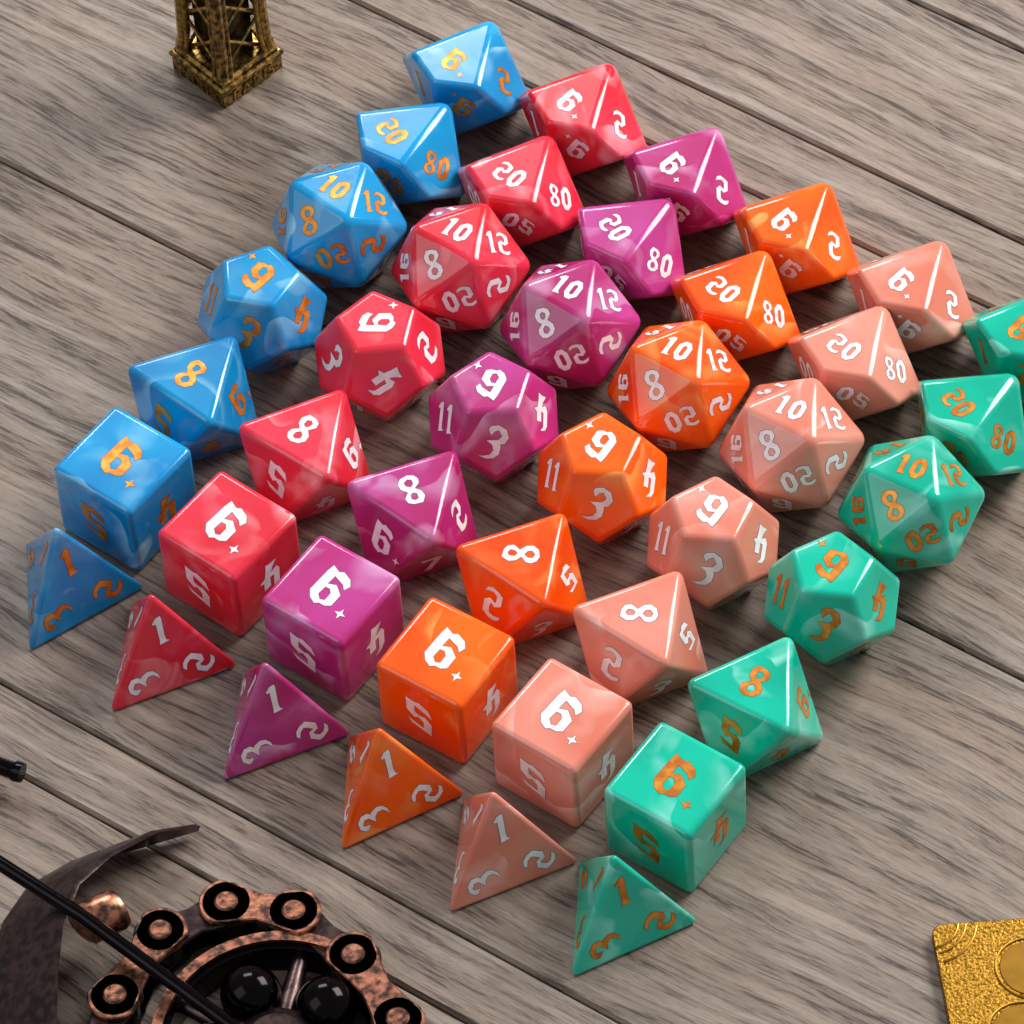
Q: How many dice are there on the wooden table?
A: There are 42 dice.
